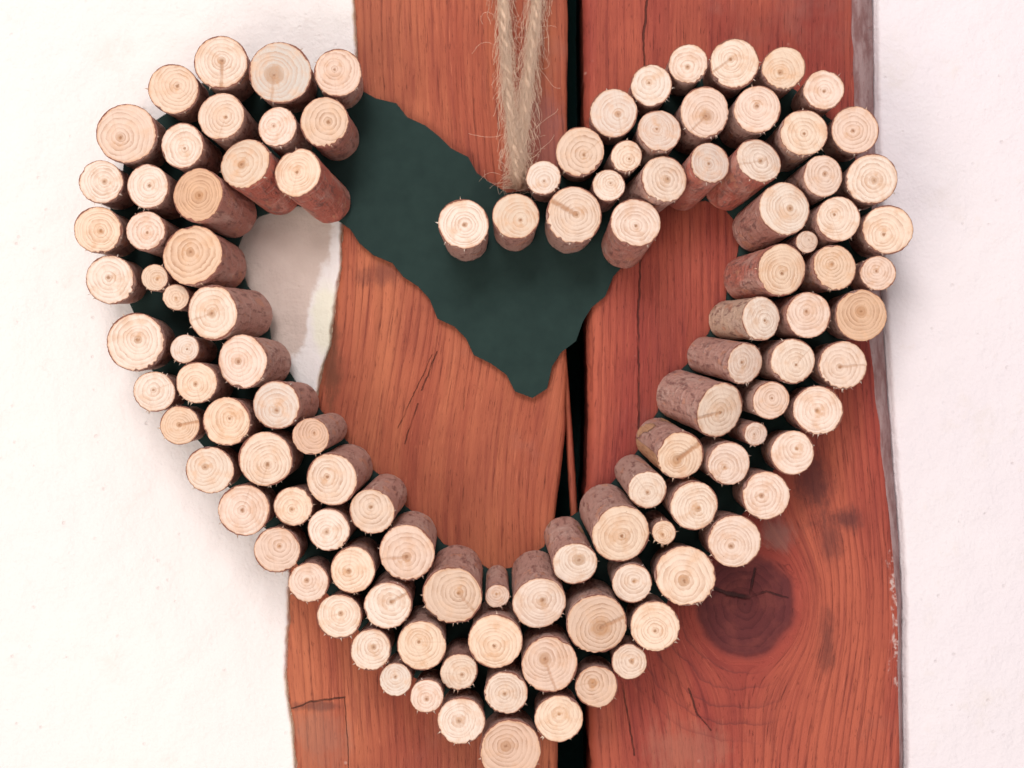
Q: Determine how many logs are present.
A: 114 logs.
